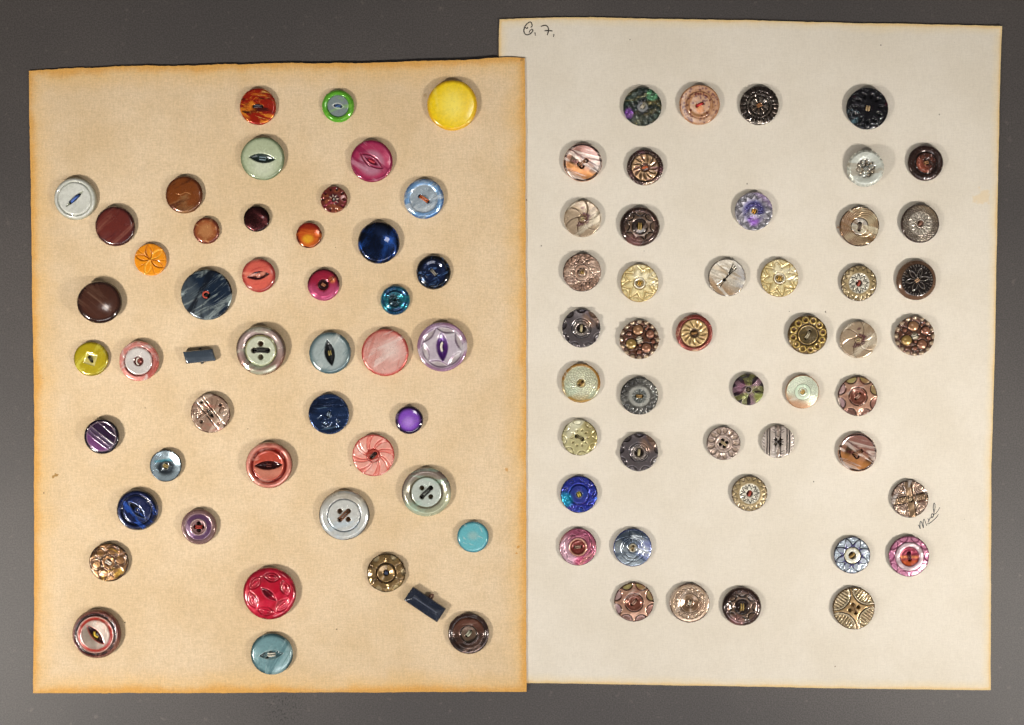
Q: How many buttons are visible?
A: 93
